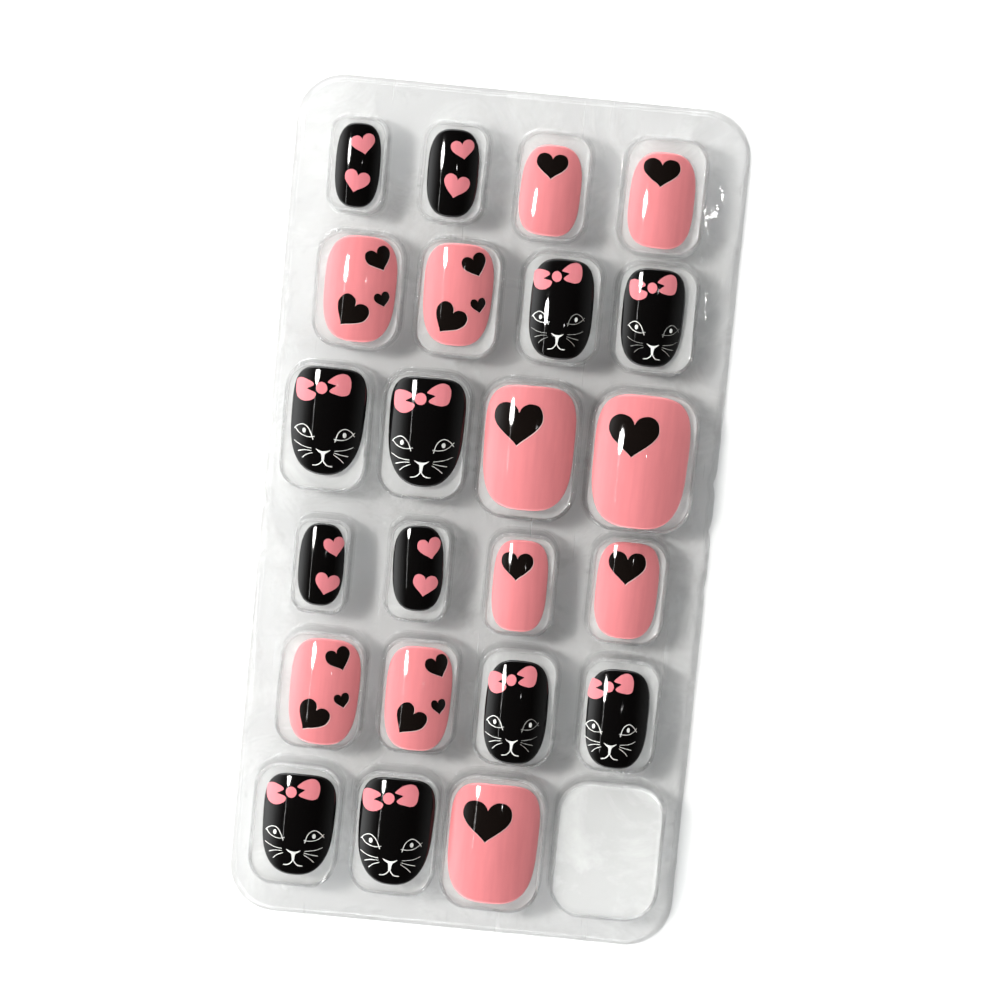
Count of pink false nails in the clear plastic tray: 11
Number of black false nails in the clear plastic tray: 12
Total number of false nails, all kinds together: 23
